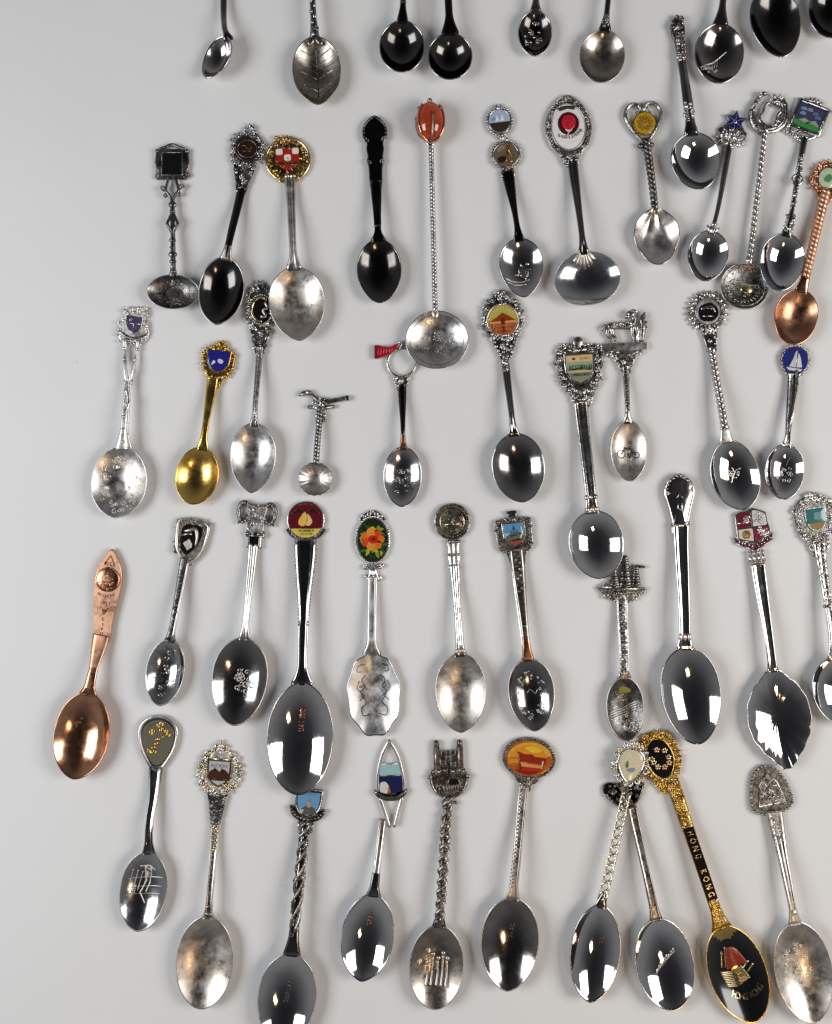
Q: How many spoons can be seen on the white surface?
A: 53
